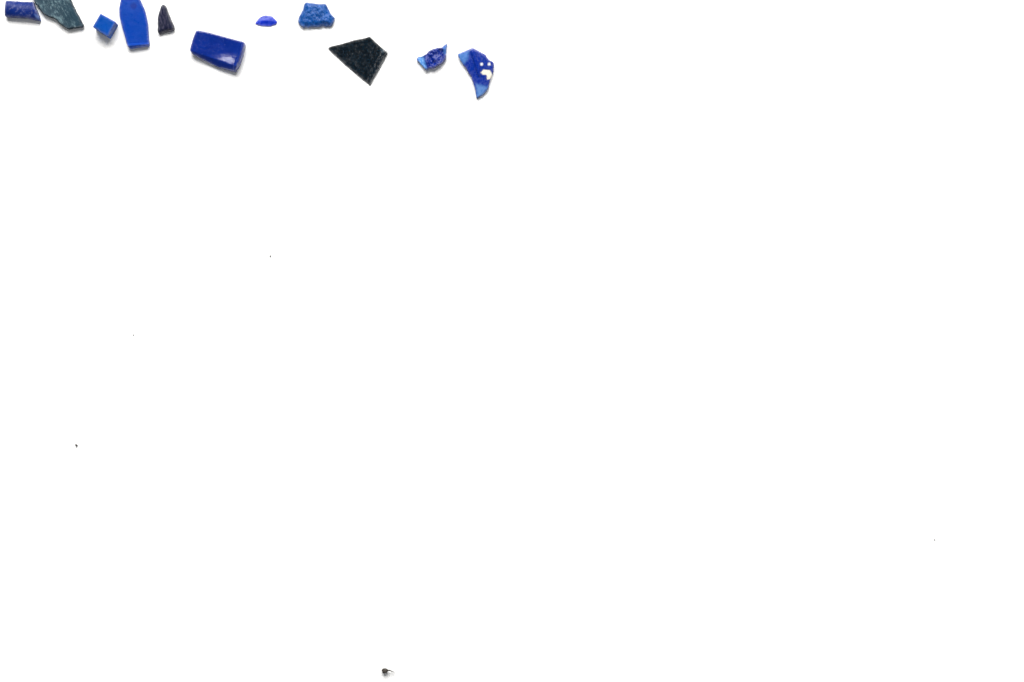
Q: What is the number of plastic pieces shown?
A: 11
